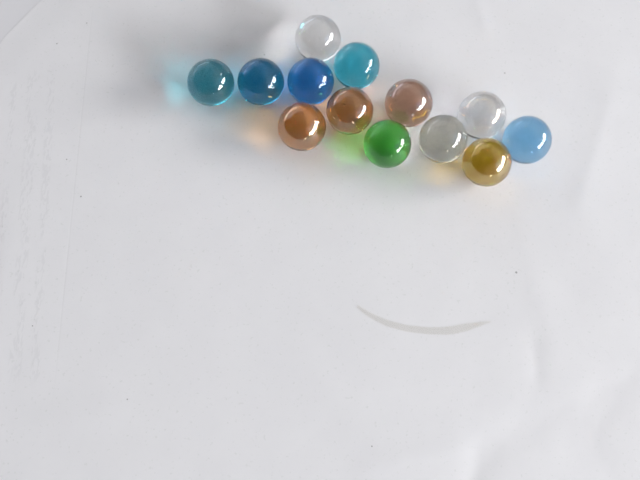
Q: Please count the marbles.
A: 13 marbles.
